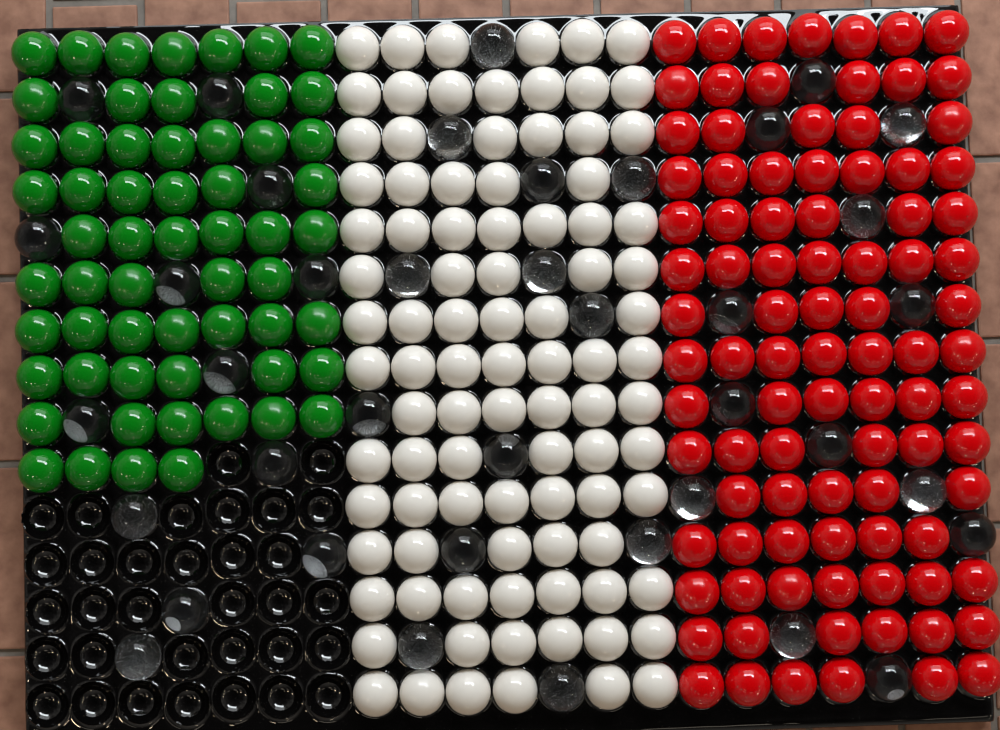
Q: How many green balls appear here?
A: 59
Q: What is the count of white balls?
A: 92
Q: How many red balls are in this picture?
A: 92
